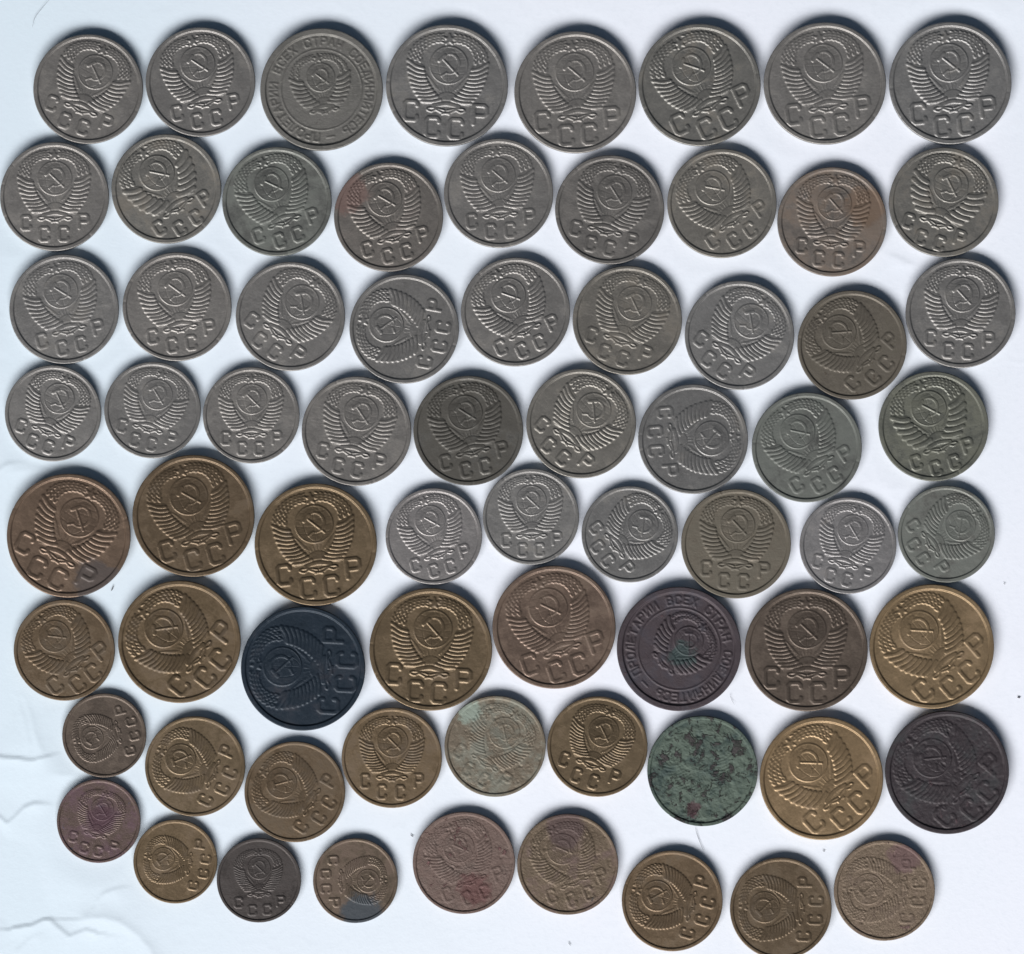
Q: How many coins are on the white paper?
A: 70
